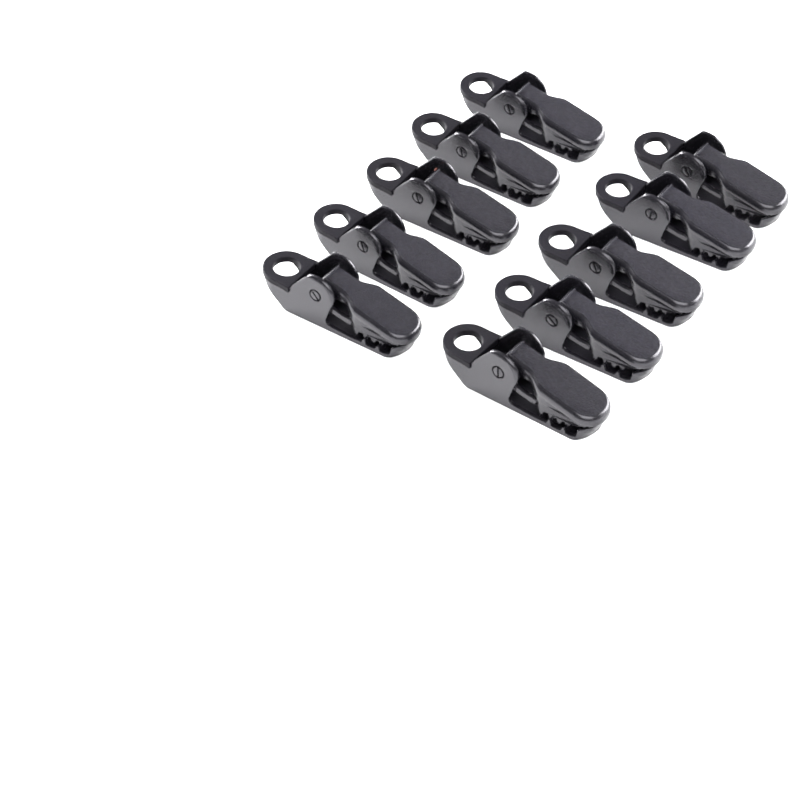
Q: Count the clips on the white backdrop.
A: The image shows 10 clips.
